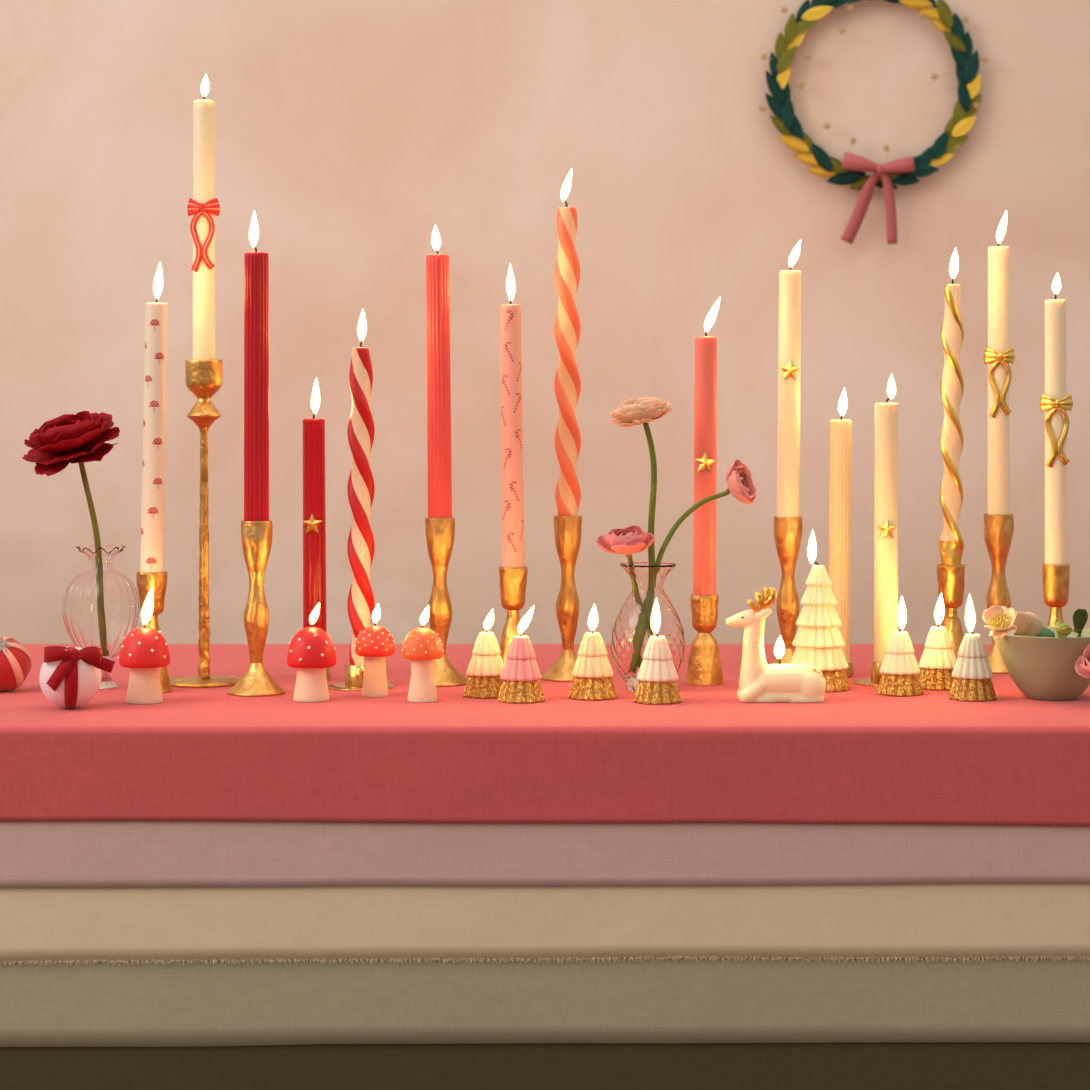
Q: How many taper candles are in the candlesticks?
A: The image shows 15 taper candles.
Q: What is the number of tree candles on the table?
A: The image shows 8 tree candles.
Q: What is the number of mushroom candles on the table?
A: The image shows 4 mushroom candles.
